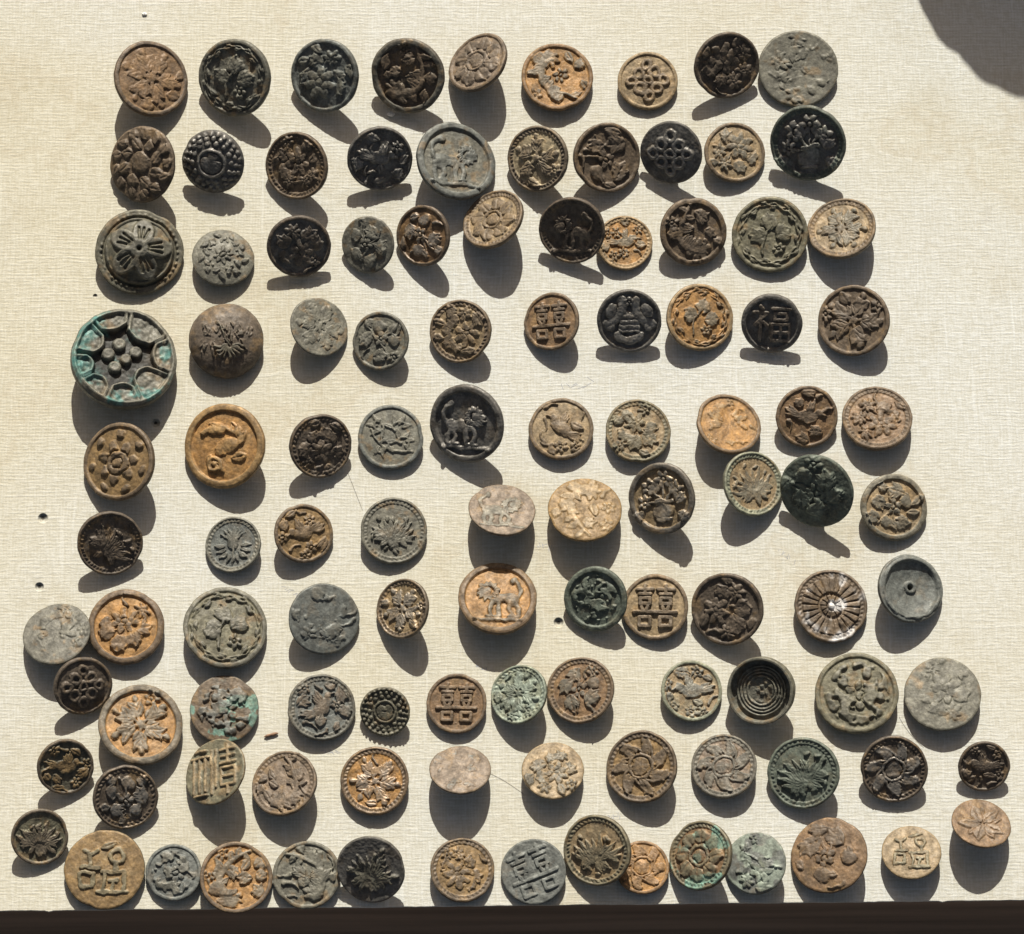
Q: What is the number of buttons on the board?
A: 110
